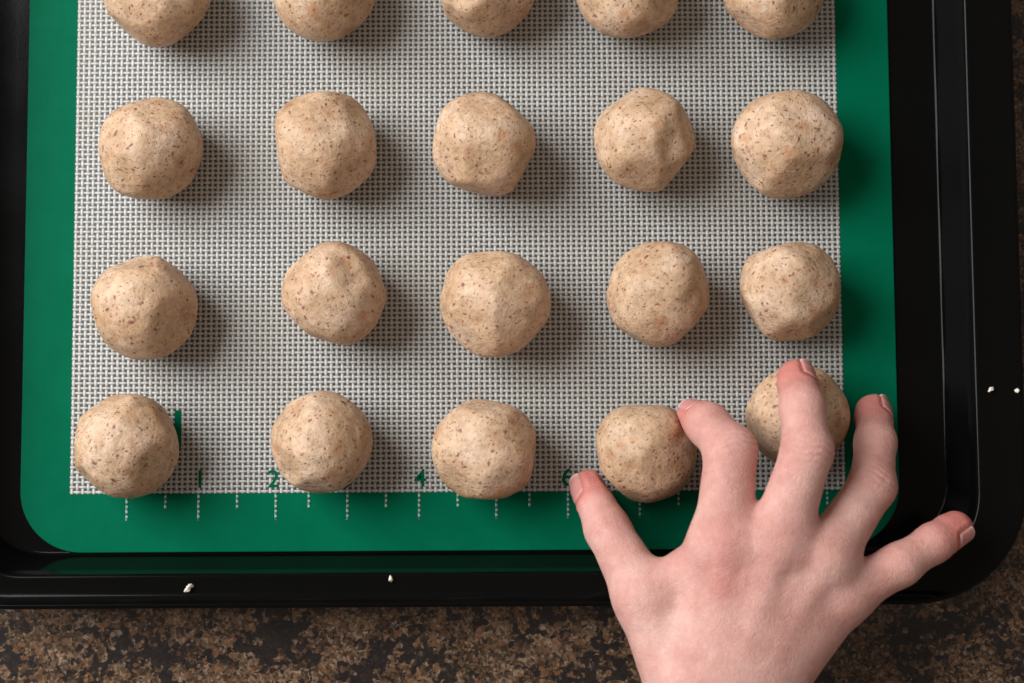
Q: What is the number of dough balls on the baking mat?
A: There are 20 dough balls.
